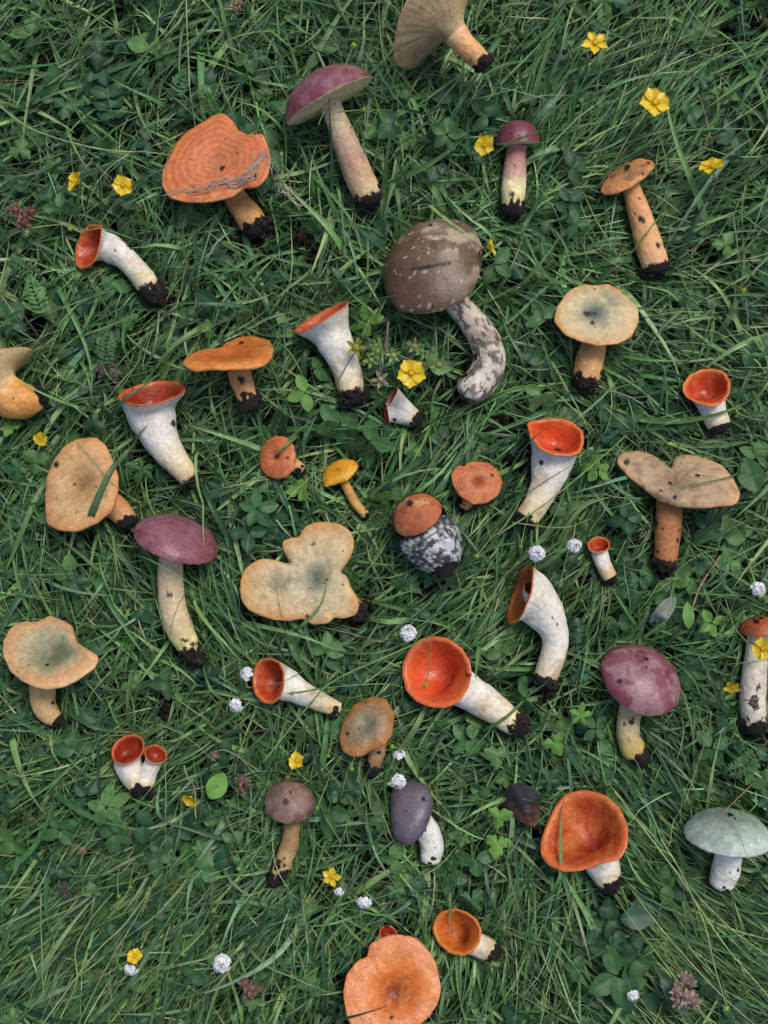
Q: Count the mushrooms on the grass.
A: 39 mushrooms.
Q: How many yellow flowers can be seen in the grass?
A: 15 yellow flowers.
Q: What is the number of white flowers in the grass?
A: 13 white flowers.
